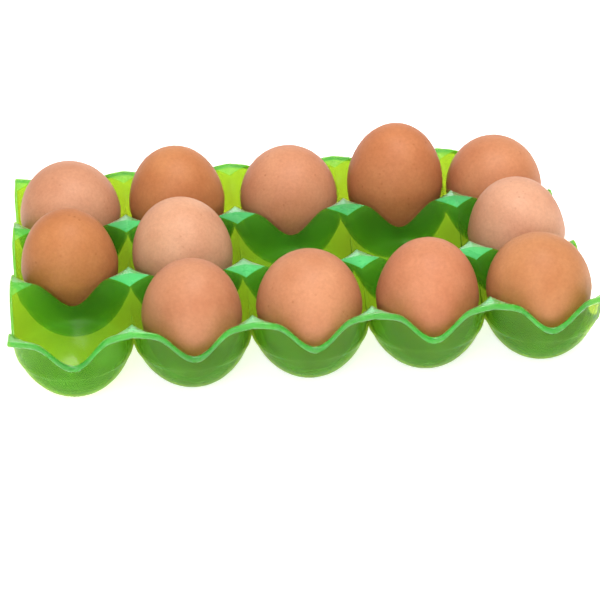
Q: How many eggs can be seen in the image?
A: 12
